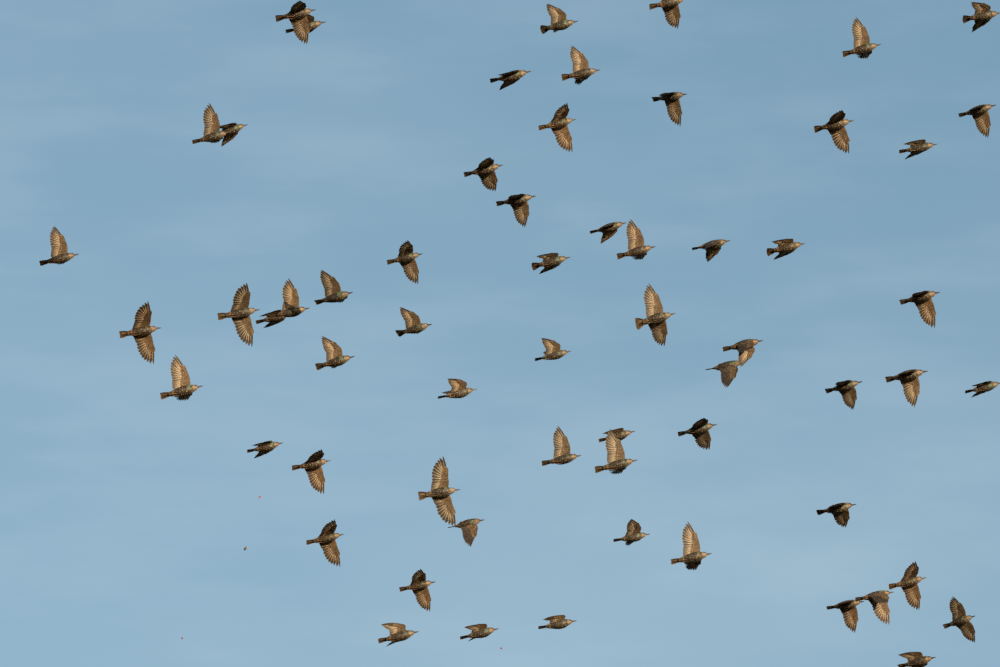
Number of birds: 62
